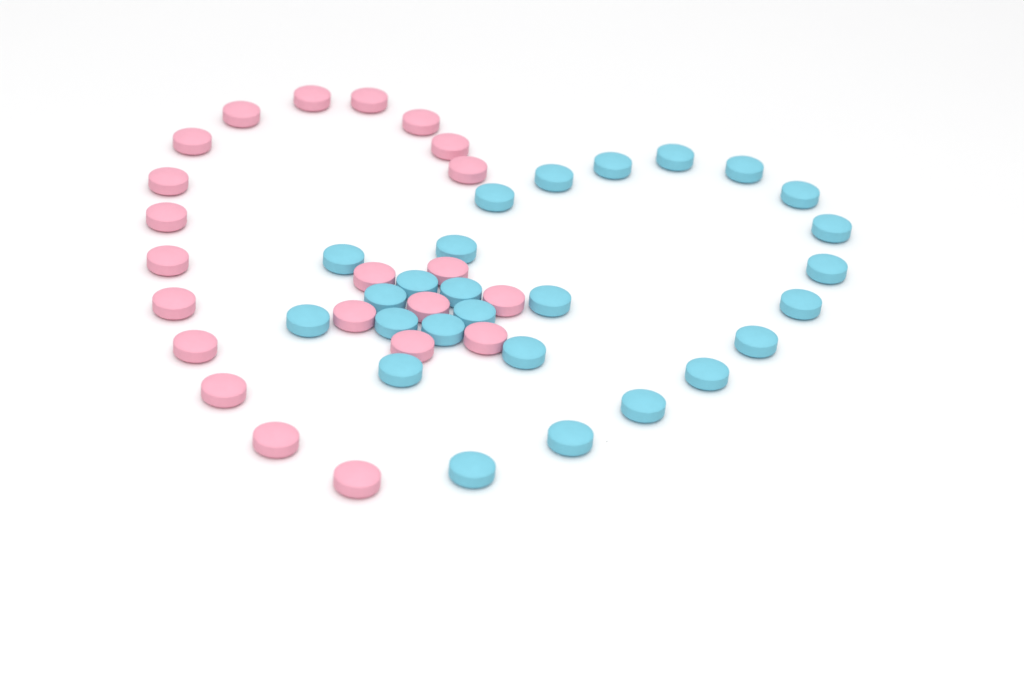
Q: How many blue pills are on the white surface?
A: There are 26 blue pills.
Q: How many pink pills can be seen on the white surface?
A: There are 22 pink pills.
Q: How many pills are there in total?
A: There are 48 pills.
